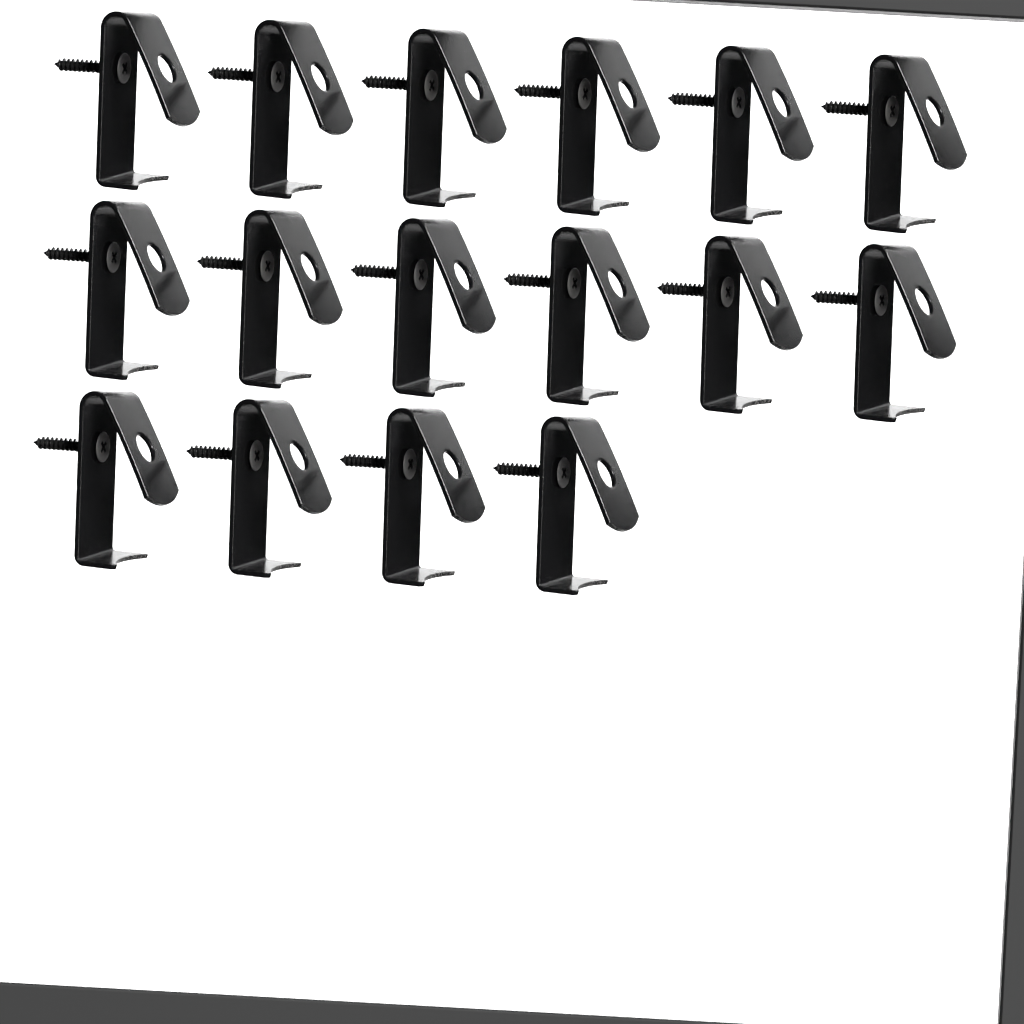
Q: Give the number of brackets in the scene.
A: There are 16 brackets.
